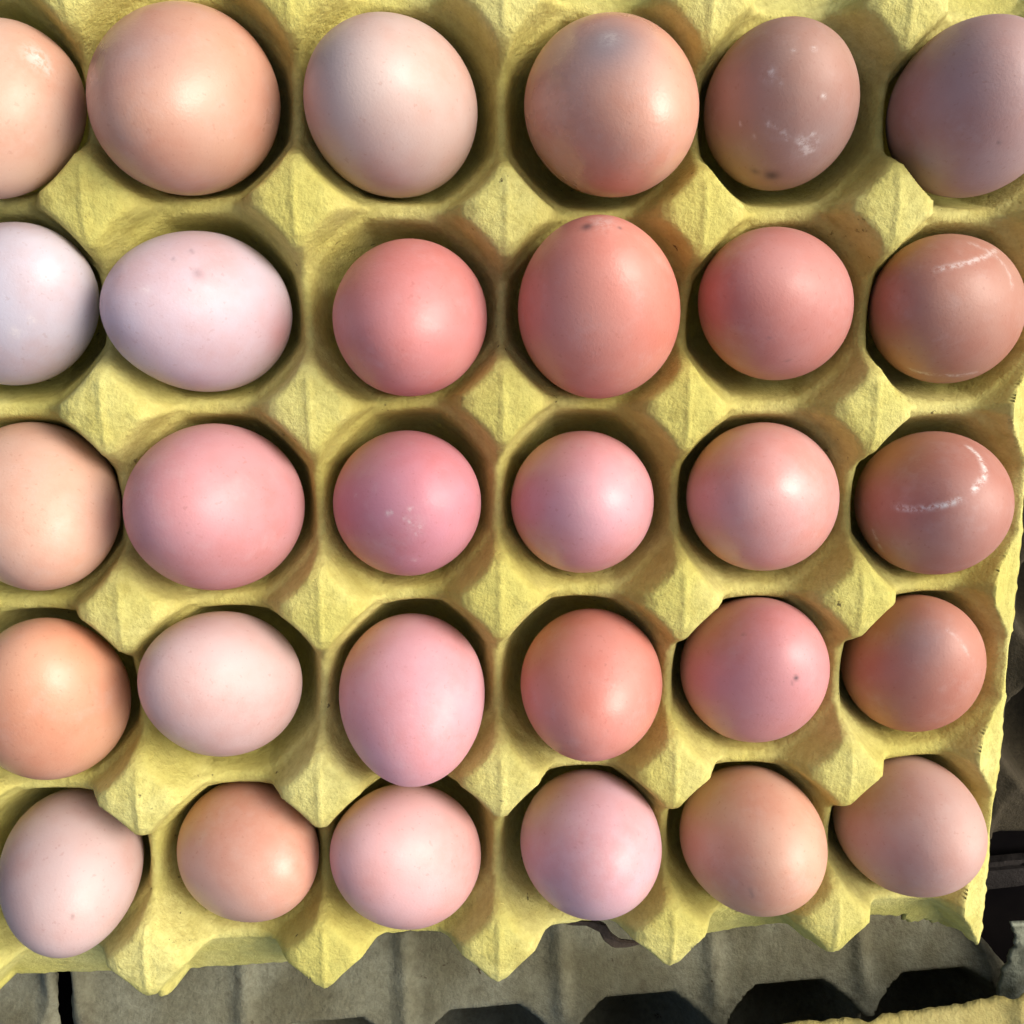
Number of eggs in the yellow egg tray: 30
